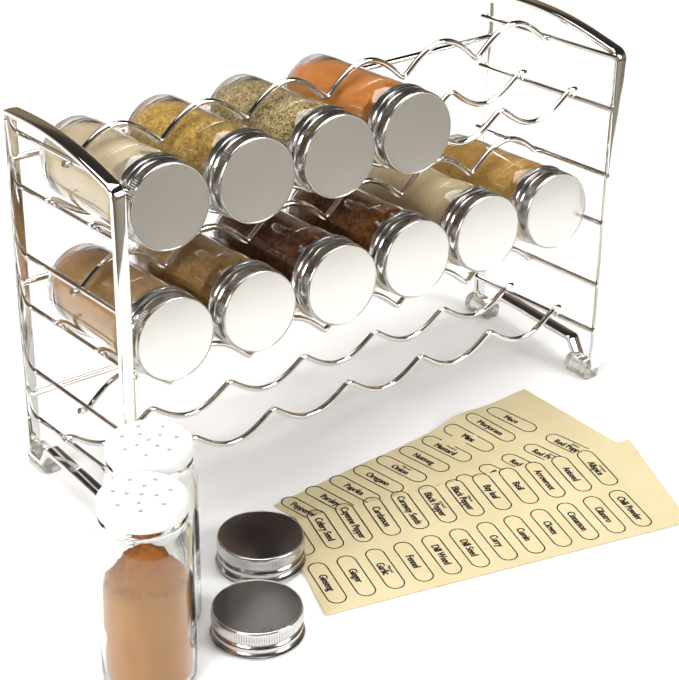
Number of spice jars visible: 10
